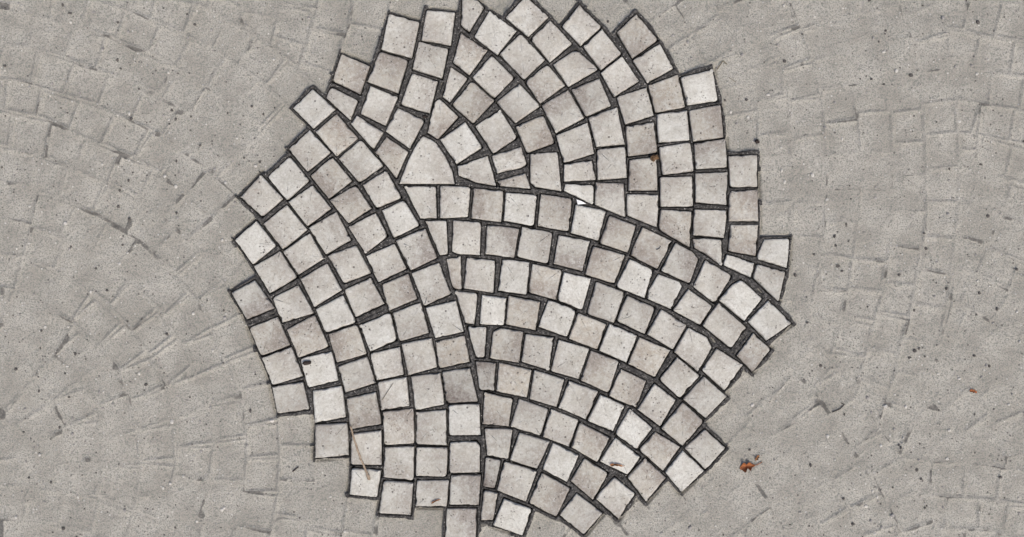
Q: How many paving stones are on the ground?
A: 200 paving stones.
